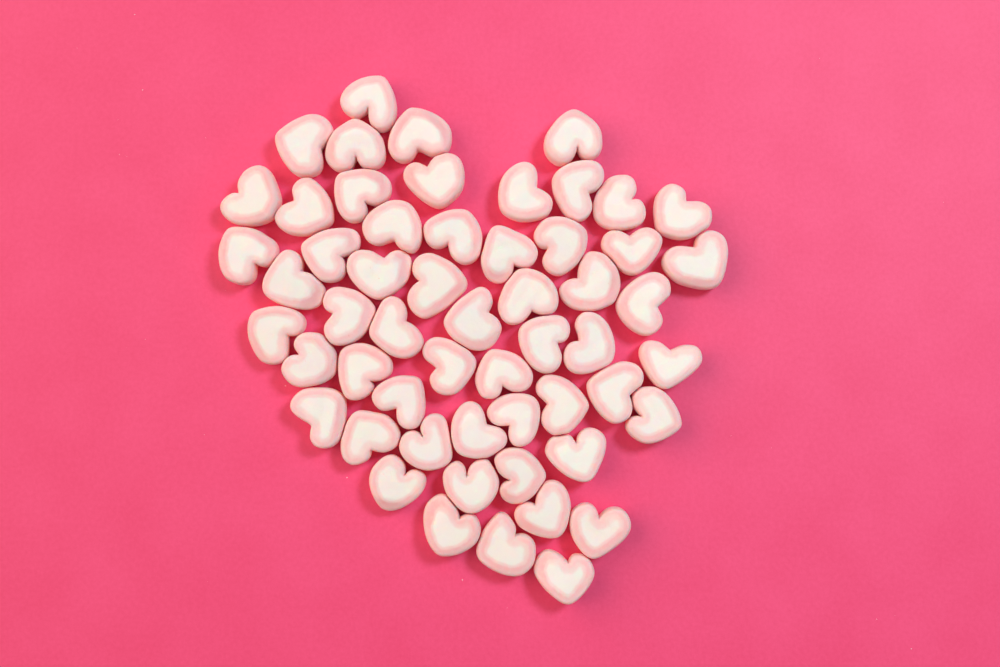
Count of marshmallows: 56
